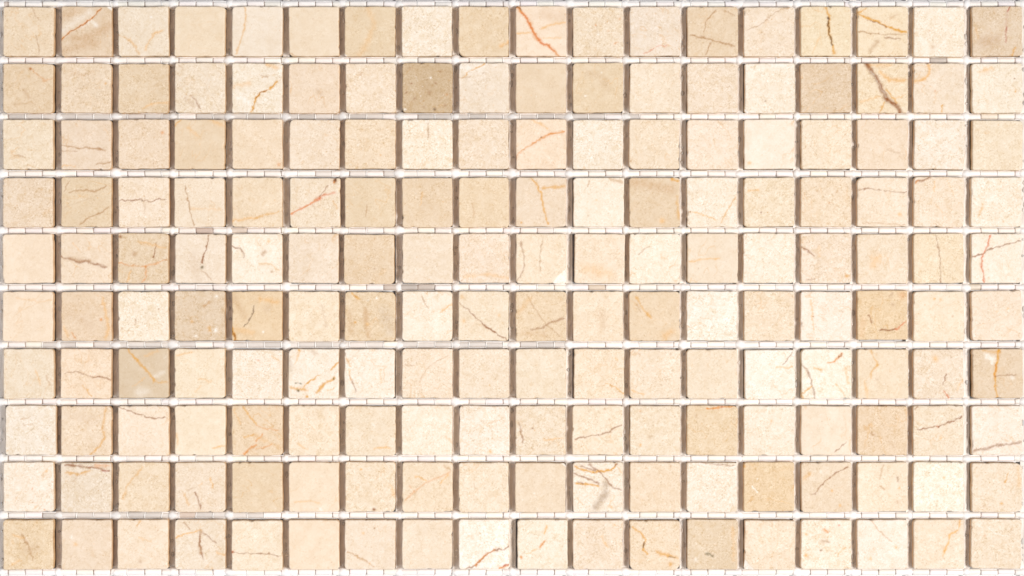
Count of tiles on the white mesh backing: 180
